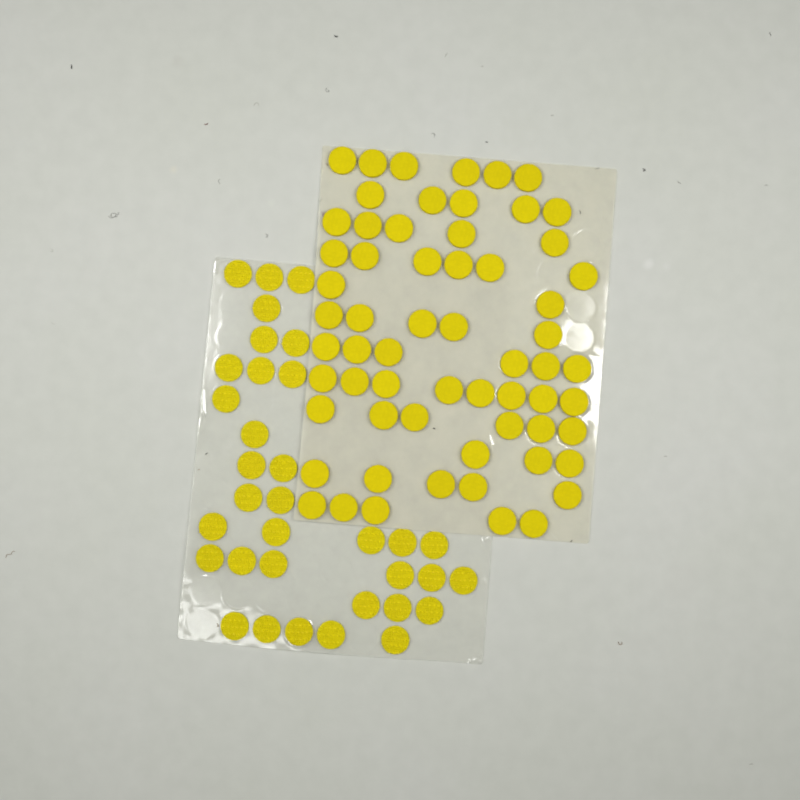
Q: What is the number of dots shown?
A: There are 96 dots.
